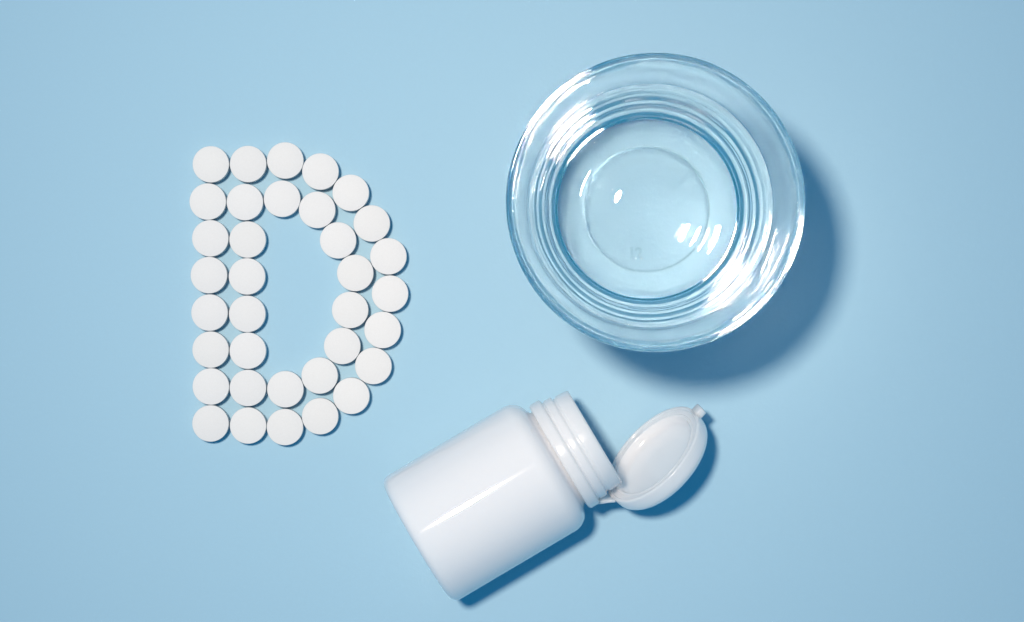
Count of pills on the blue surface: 35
